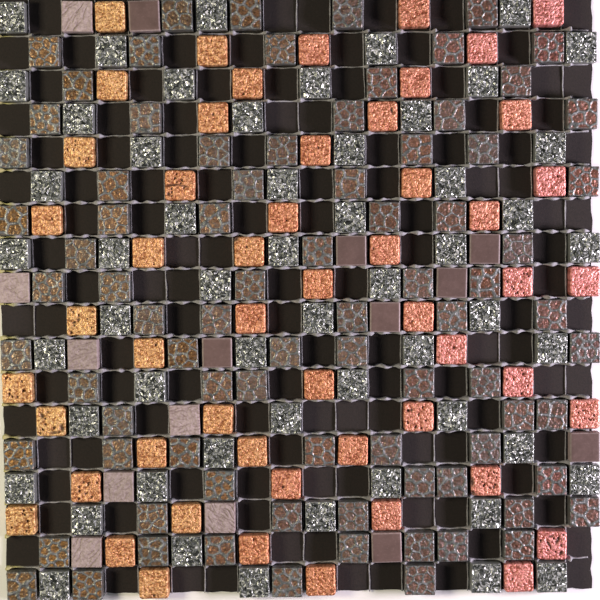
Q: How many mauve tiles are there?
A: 15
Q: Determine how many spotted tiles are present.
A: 83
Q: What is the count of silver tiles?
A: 55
